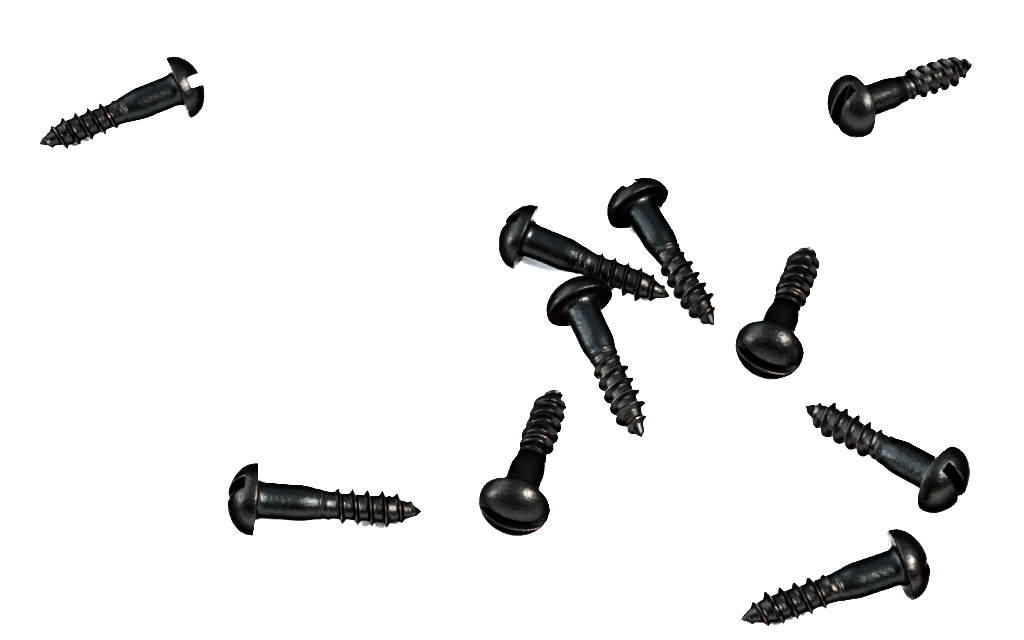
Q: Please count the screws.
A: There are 10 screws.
